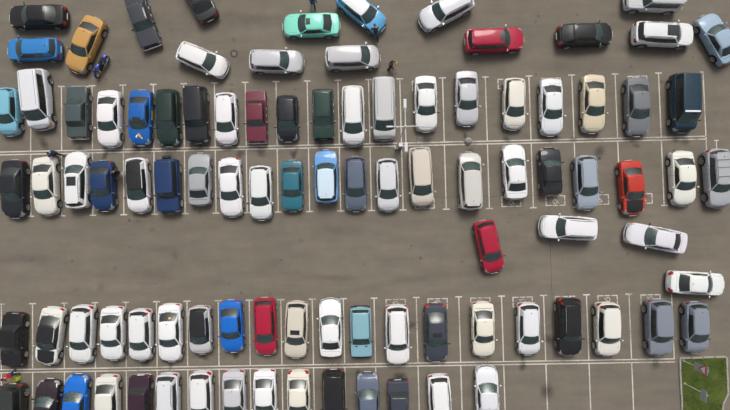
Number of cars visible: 96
